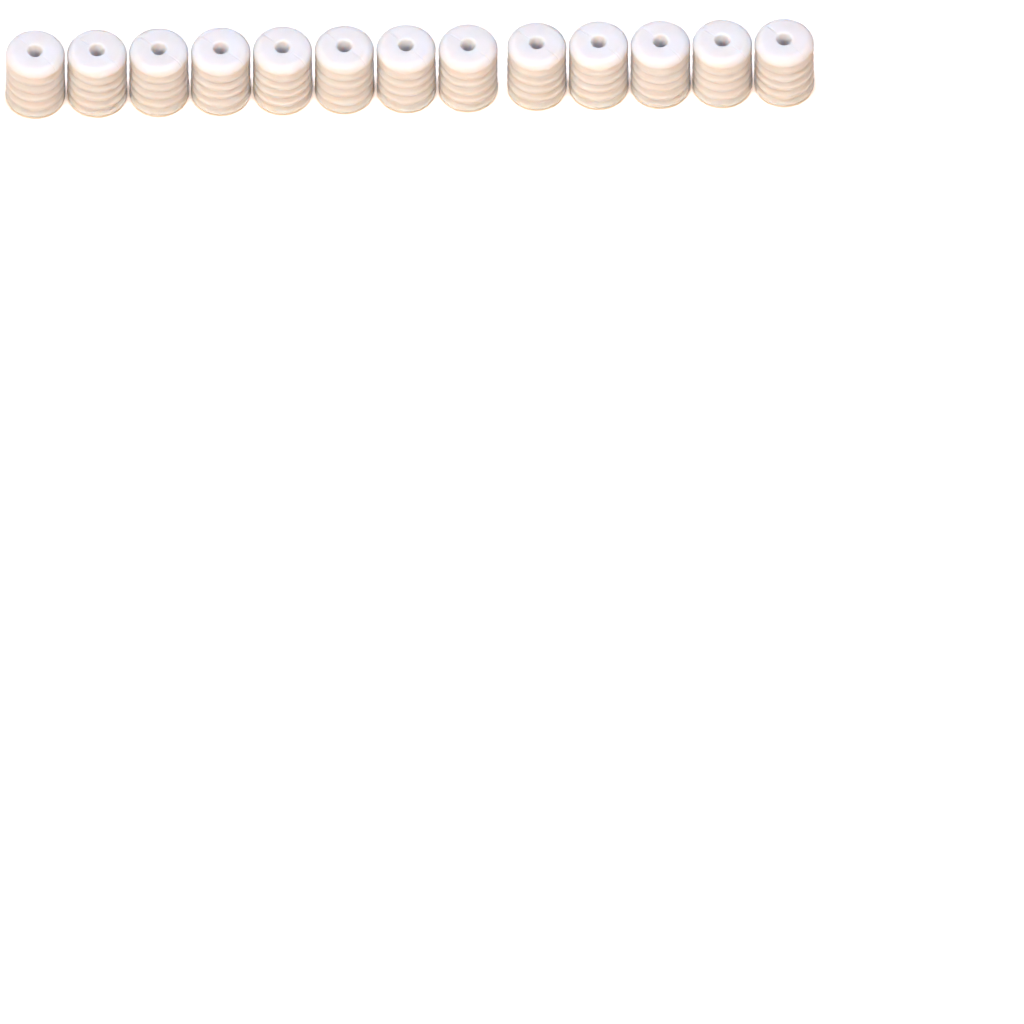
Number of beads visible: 13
